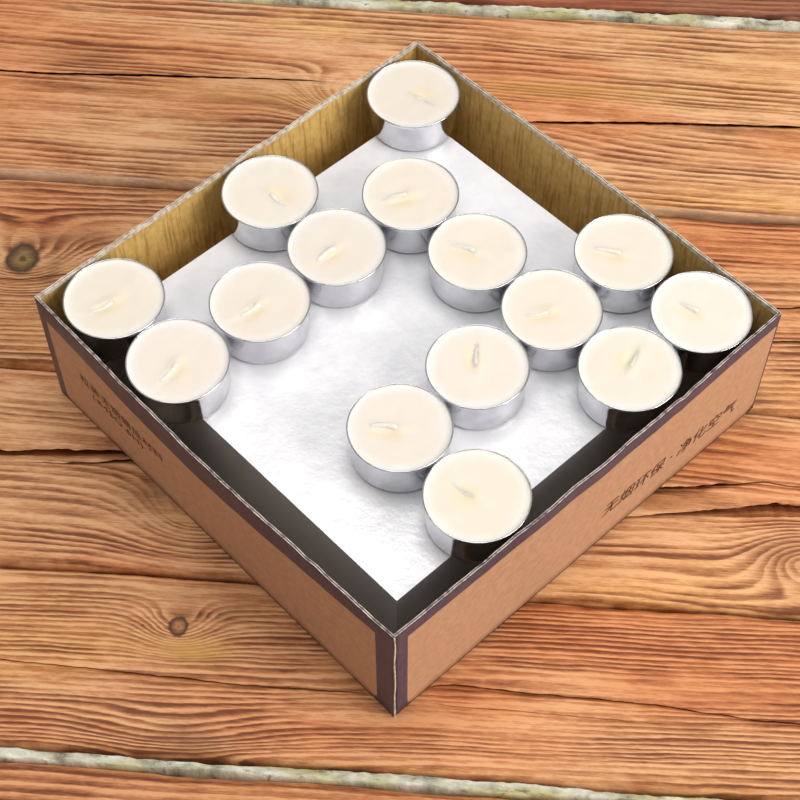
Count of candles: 15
